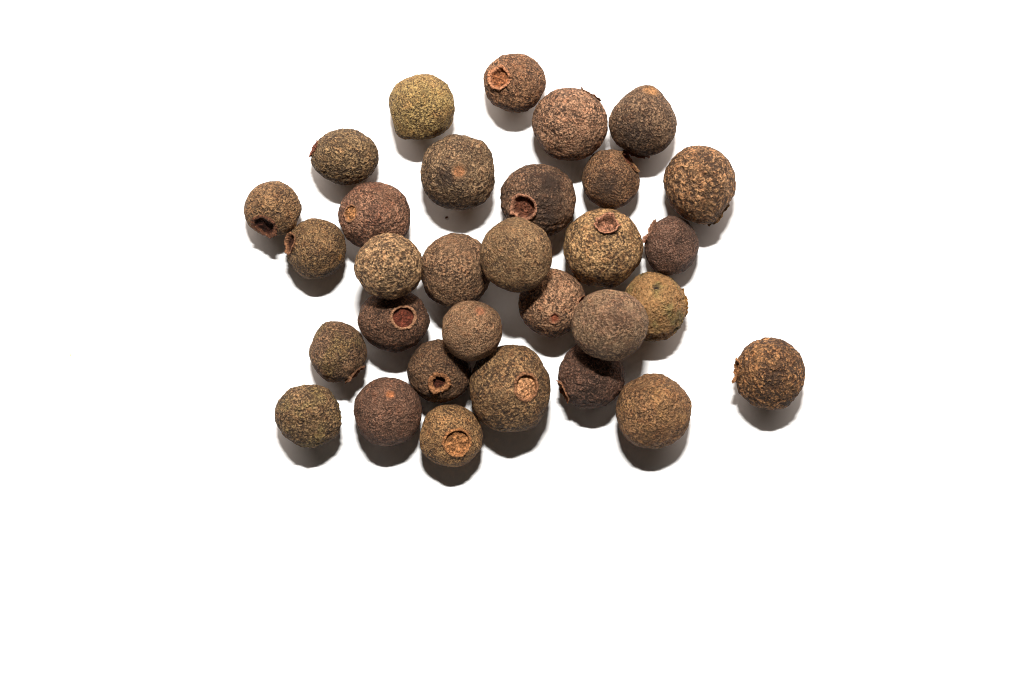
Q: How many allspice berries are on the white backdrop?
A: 31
